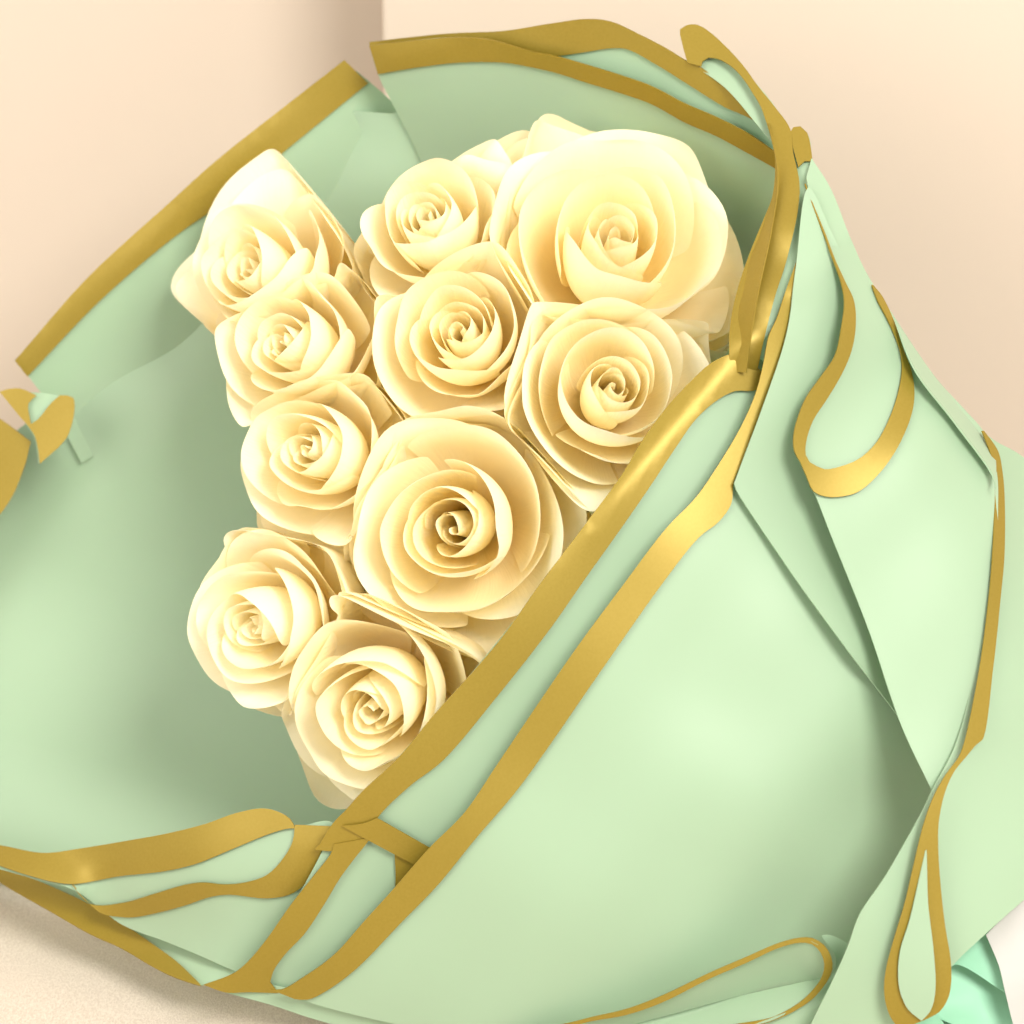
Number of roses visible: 10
